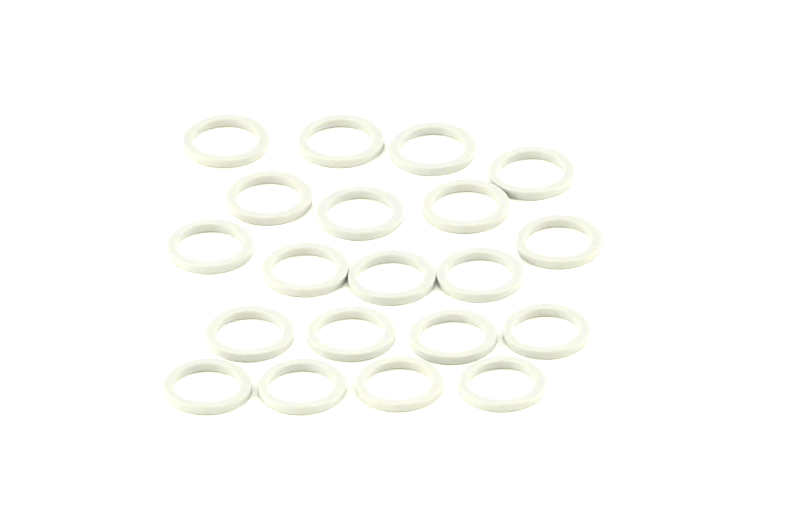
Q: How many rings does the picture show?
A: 20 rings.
